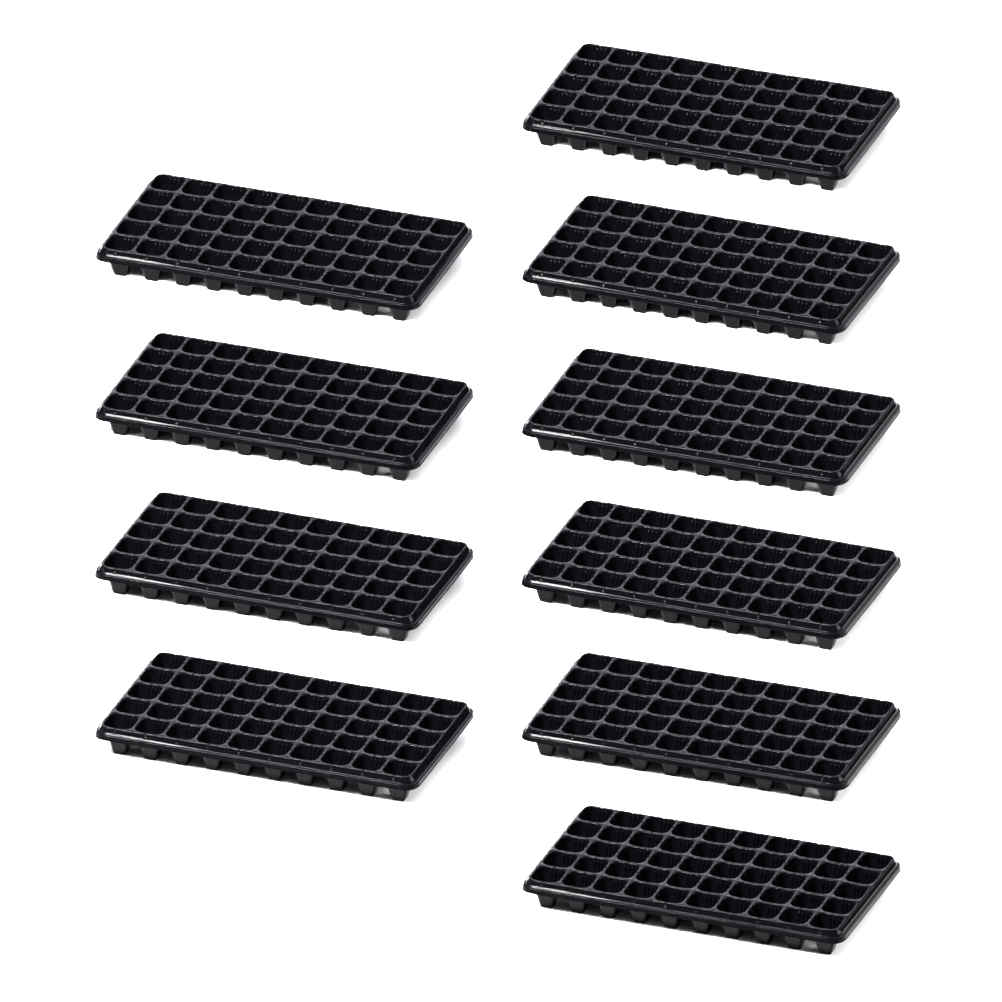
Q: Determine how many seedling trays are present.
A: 10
